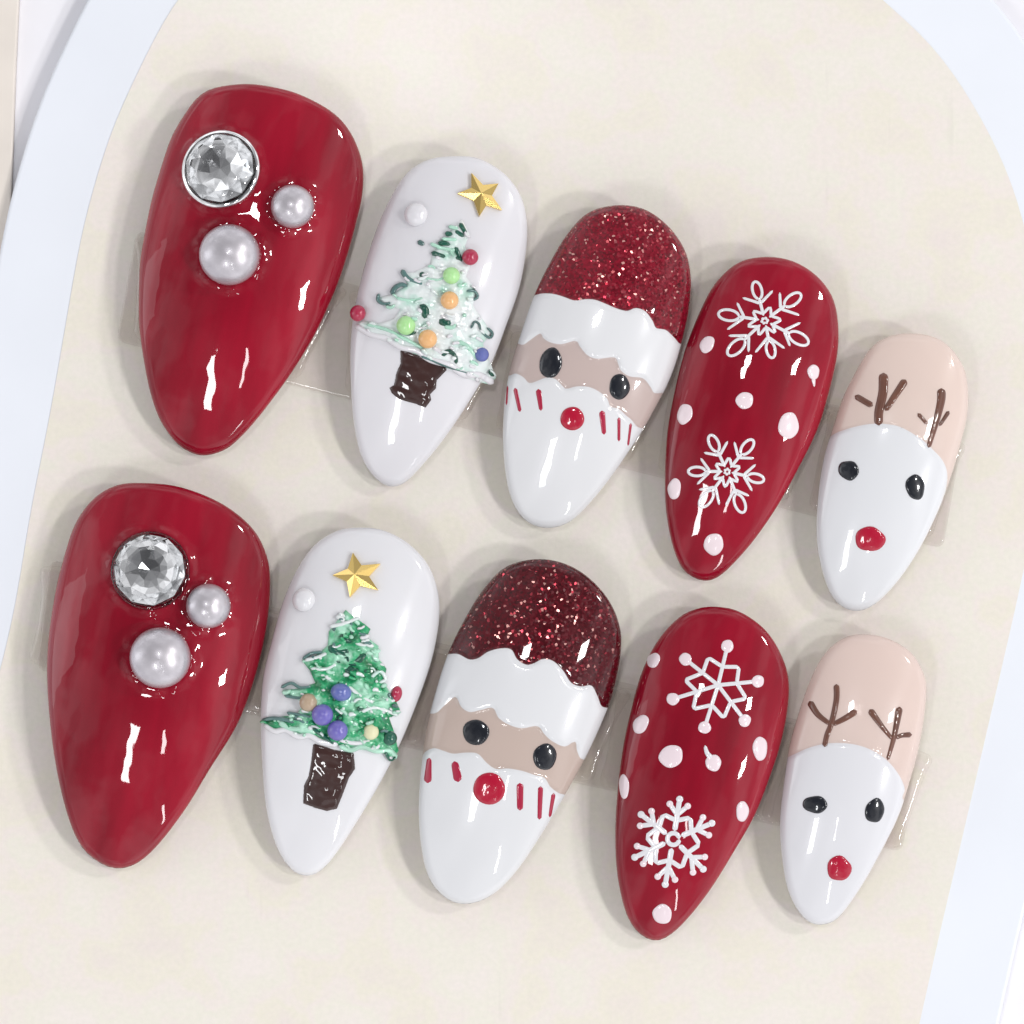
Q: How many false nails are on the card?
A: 10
